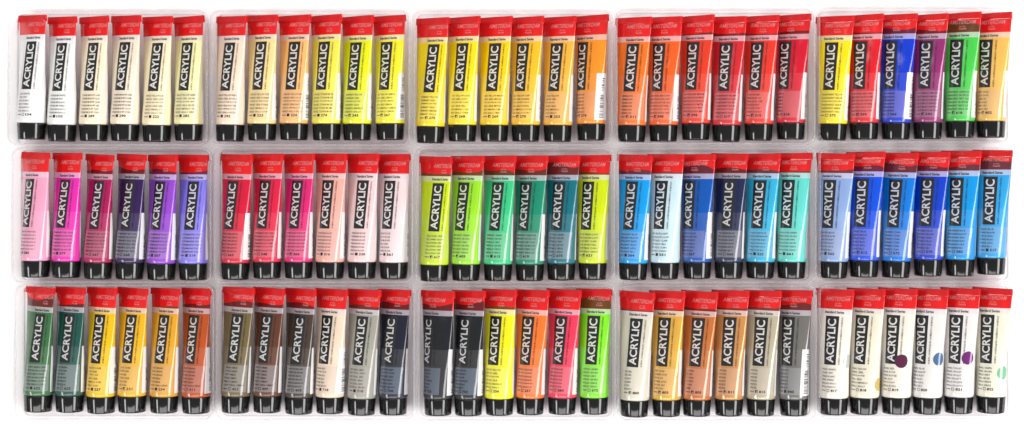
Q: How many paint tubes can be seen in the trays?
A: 90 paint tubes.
